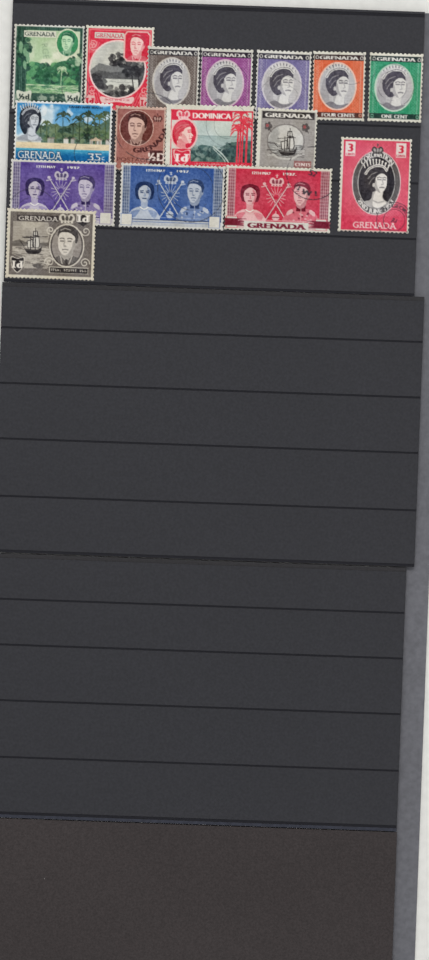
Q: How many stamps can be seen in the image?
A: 16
